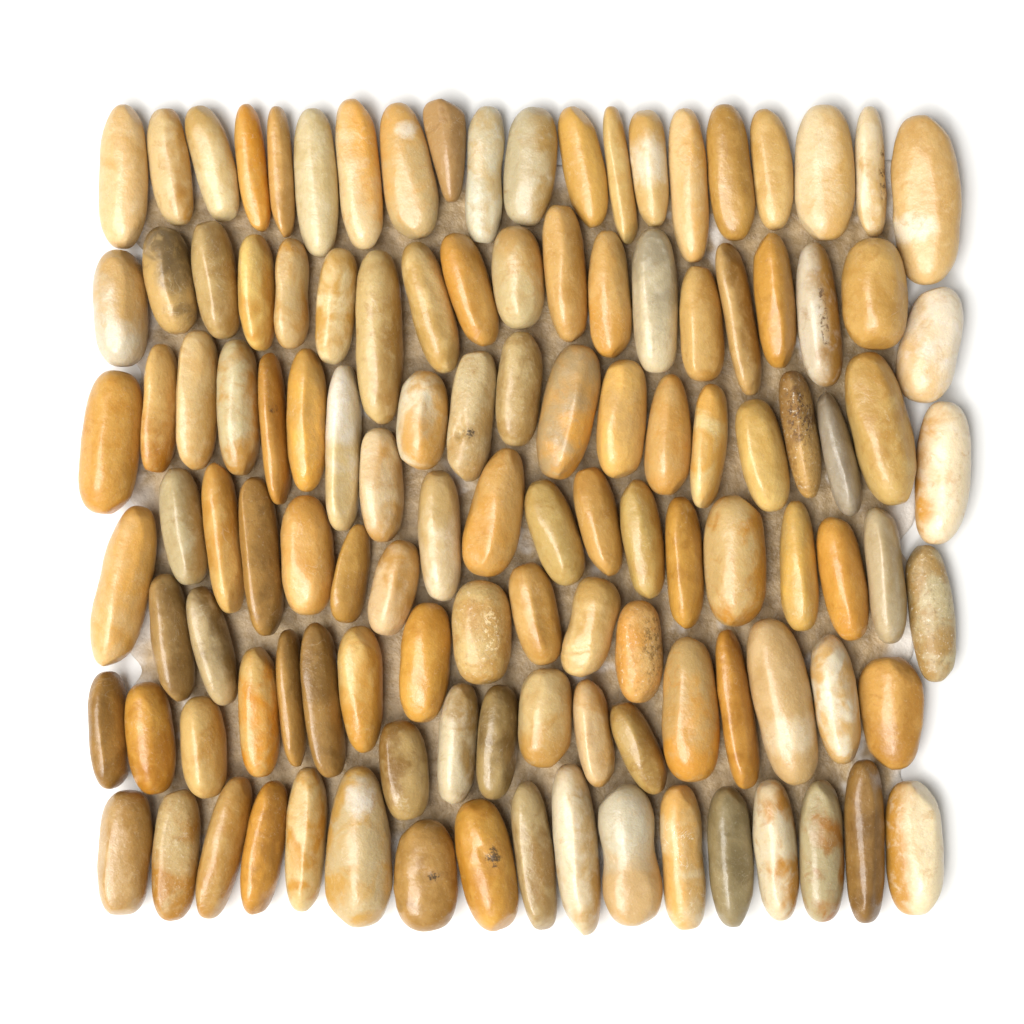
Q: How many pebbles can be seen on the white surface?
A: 119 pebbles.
